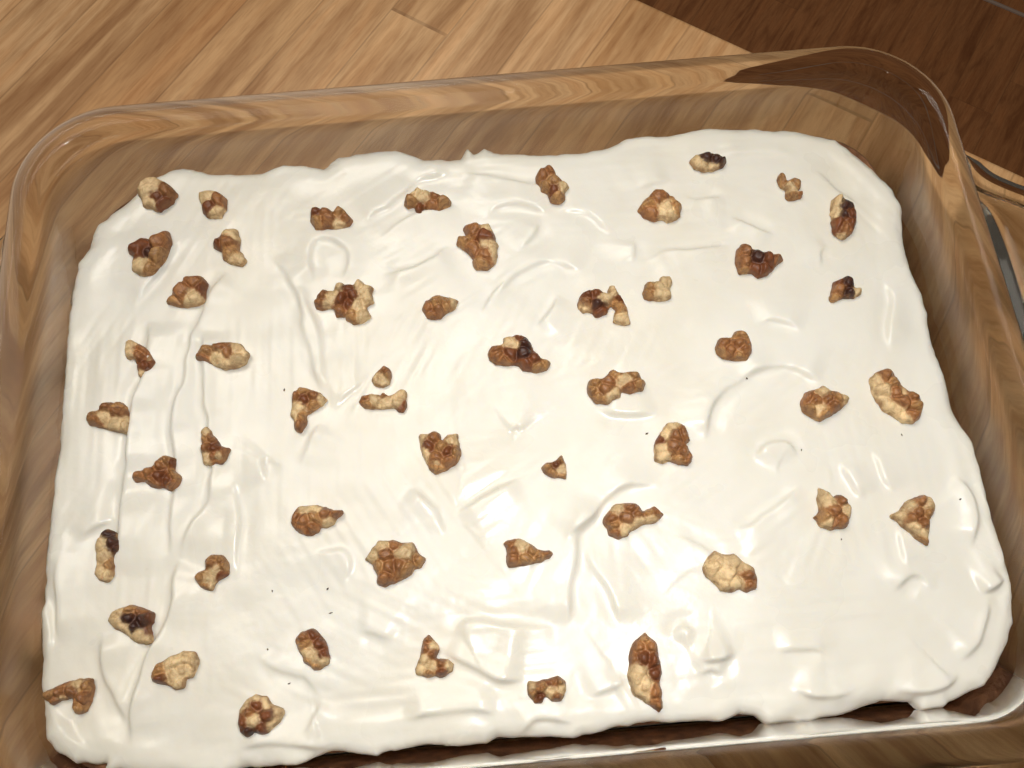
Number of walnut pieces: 52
